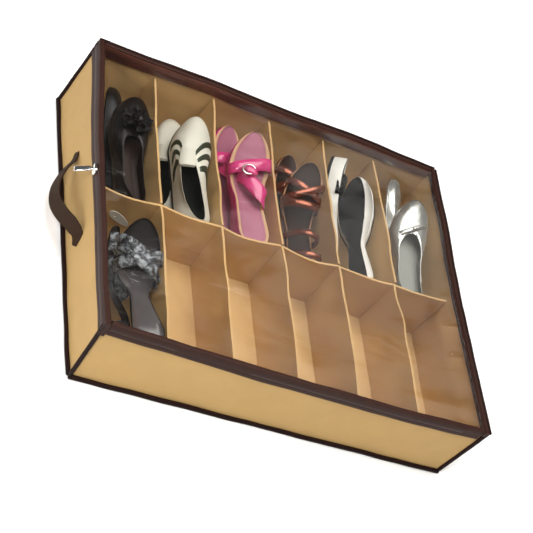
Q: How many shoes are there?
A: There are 14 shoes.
